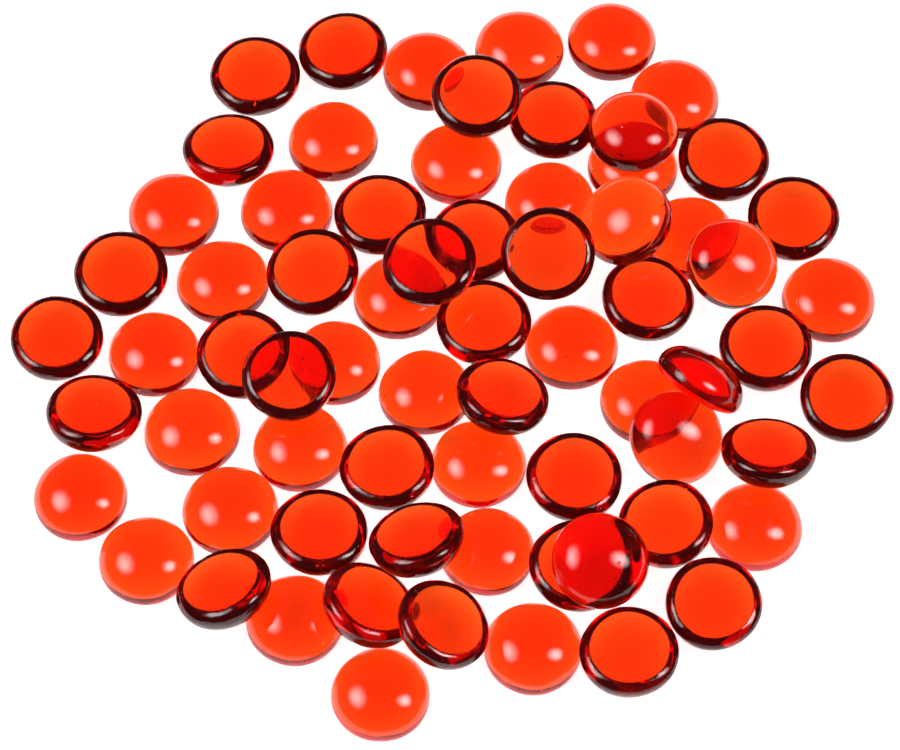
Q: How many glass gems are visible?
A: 70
